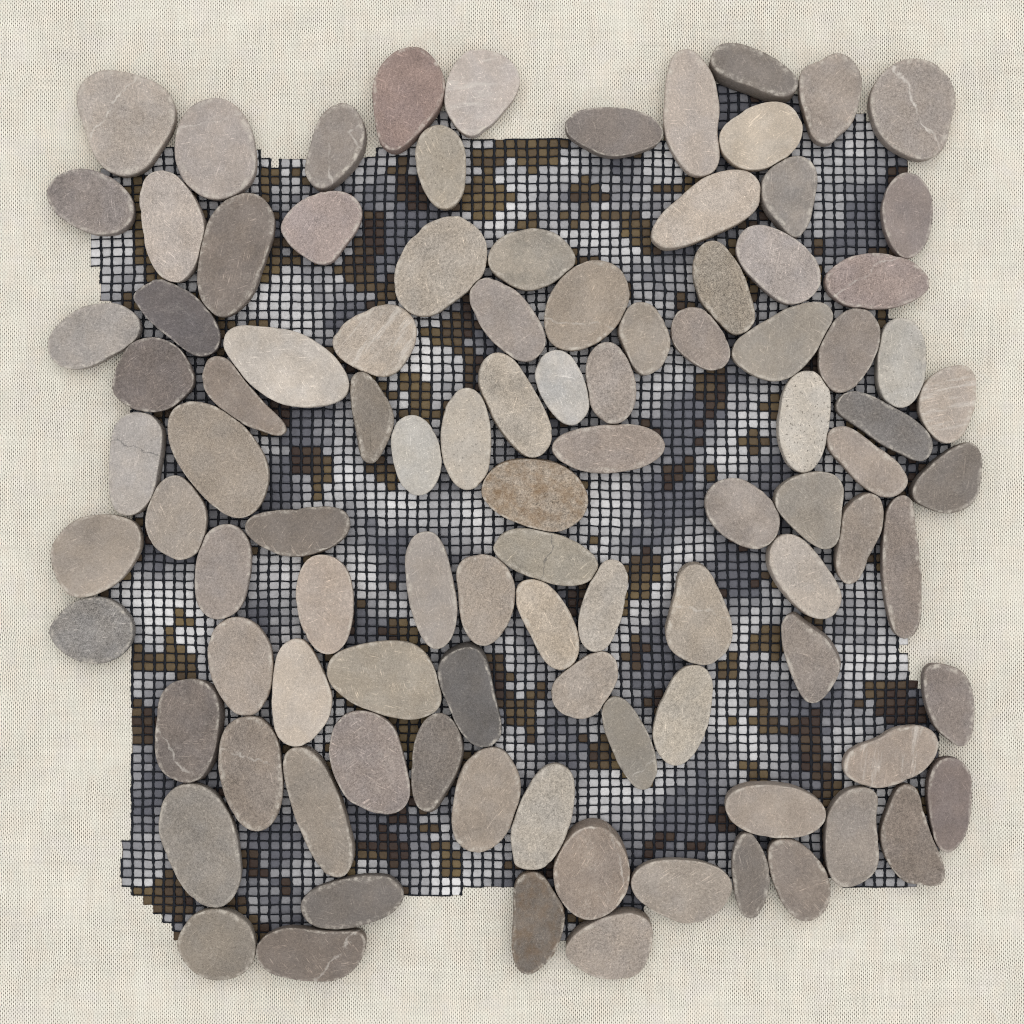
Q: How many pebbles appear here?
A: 100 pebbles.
